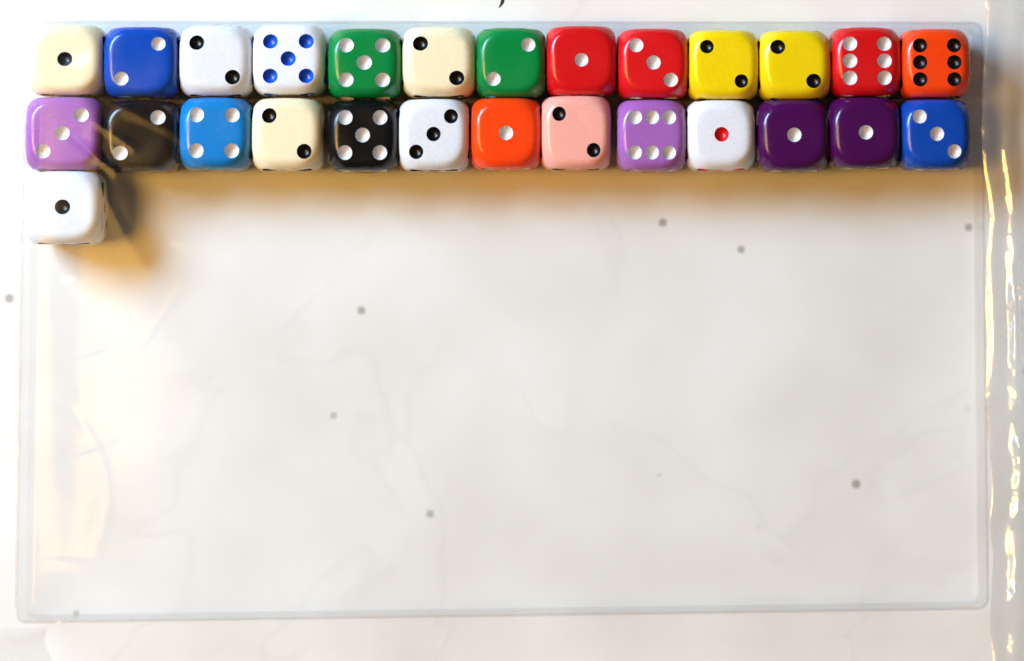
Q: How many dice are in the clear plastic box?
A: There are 27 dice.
